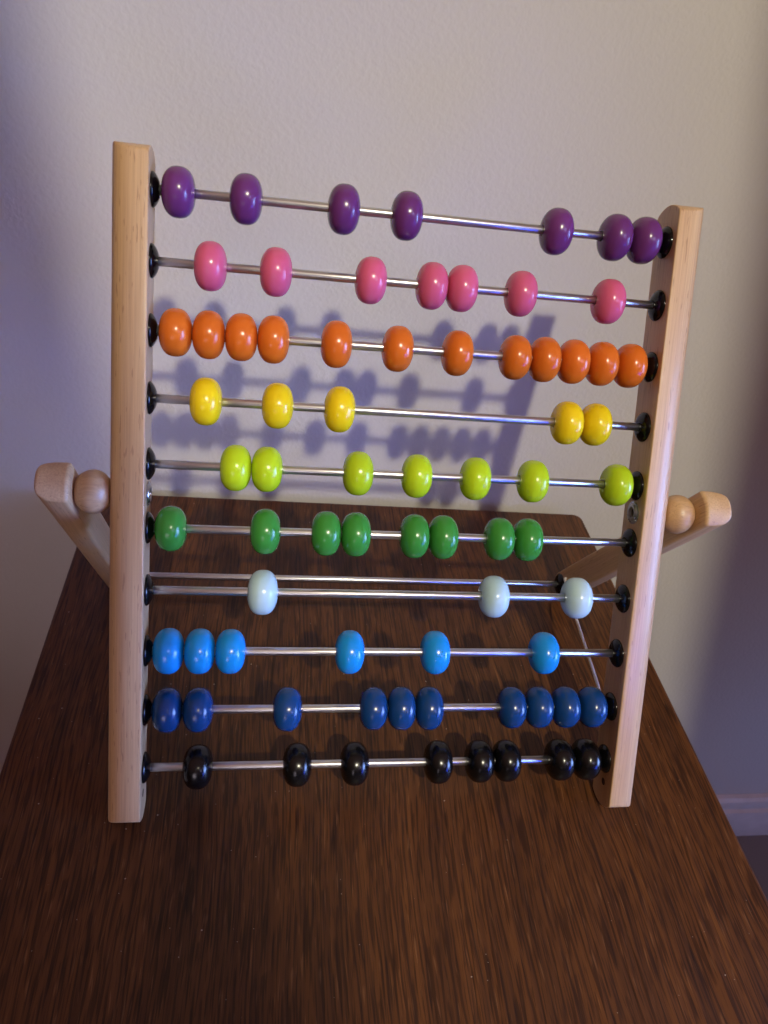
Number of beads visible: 73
